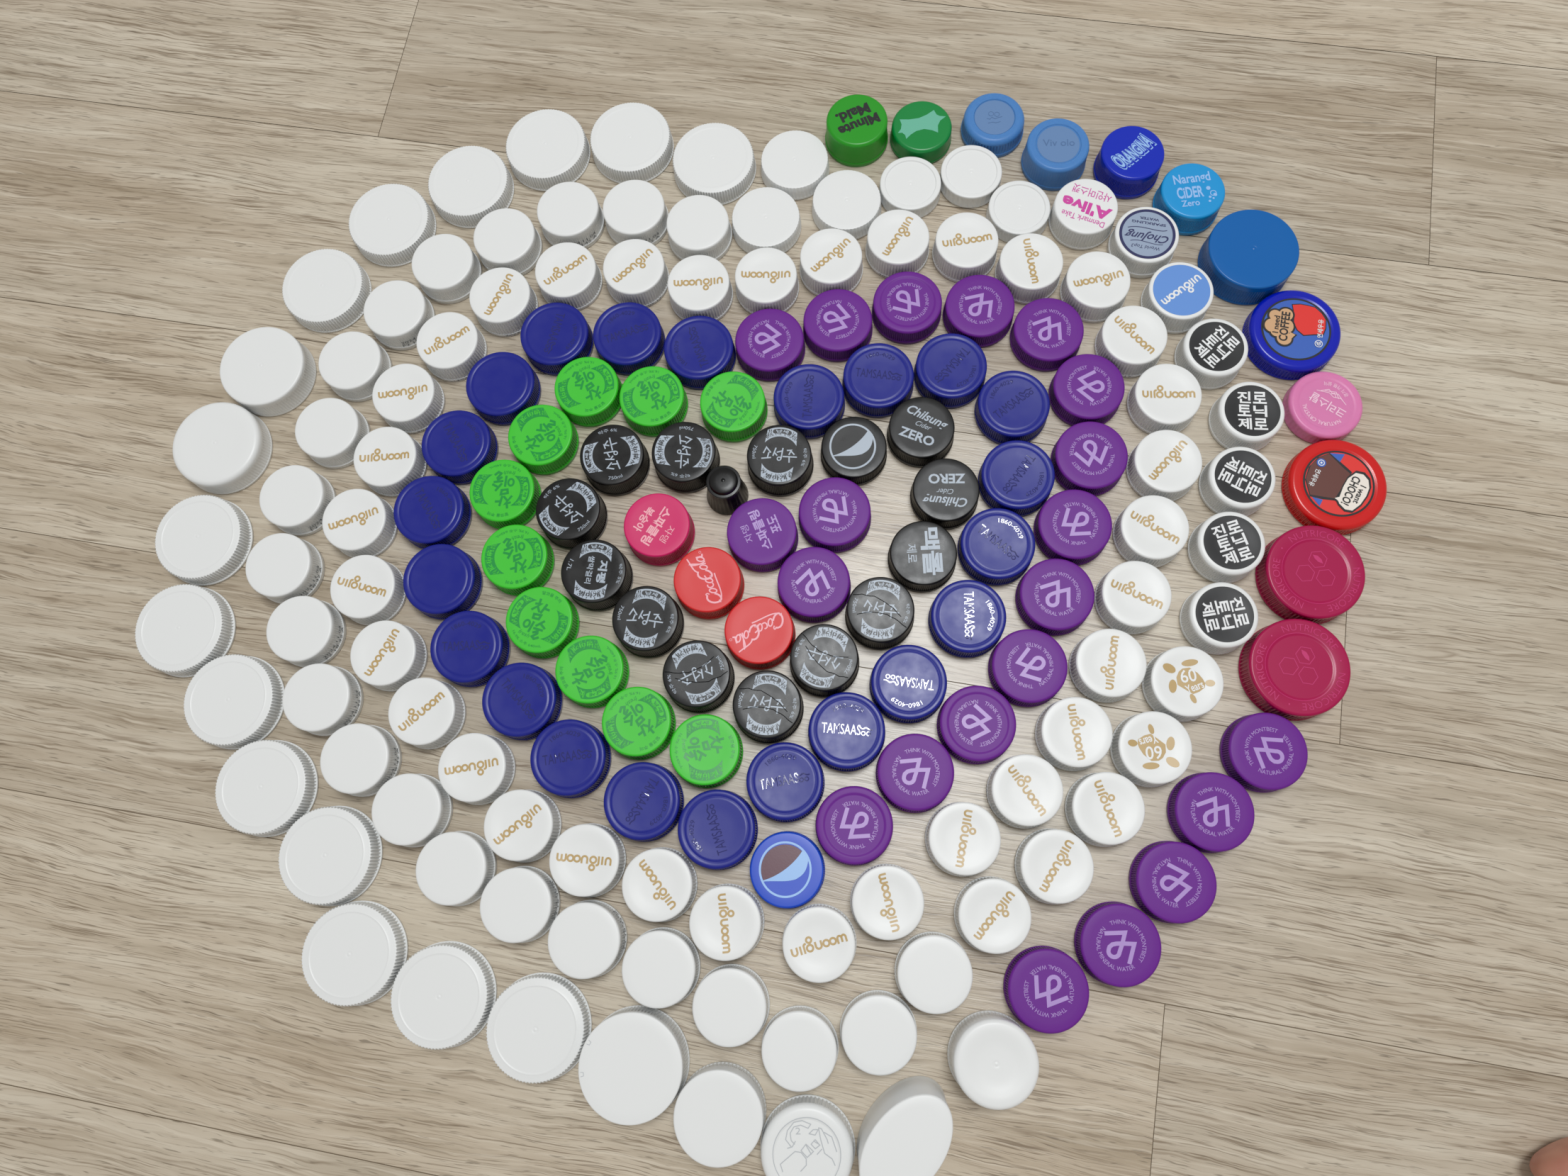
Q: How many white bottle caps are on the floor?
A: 95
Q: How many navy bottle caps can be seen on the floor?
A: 22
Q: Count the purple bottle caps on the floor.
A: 21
